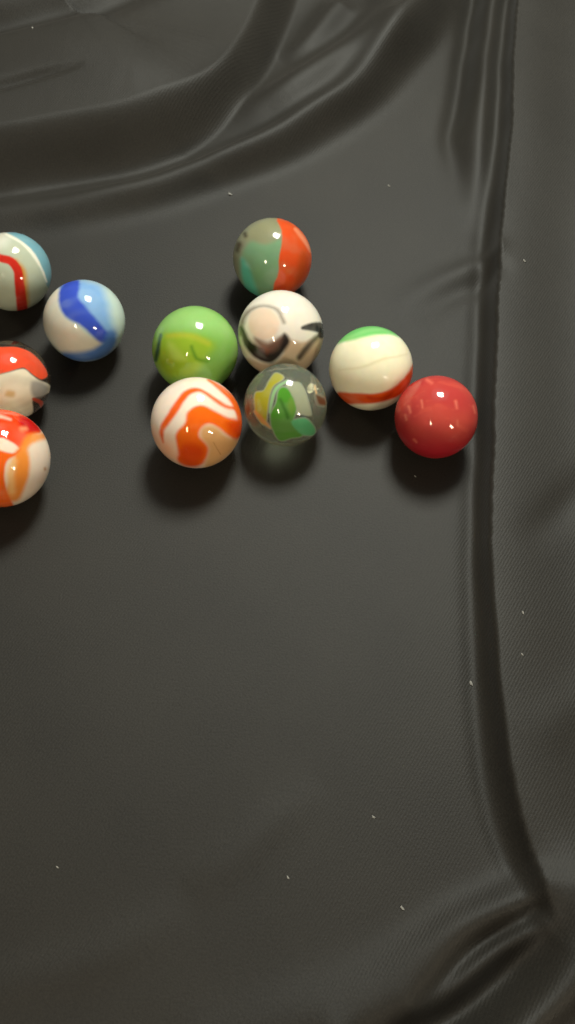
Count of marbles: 11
